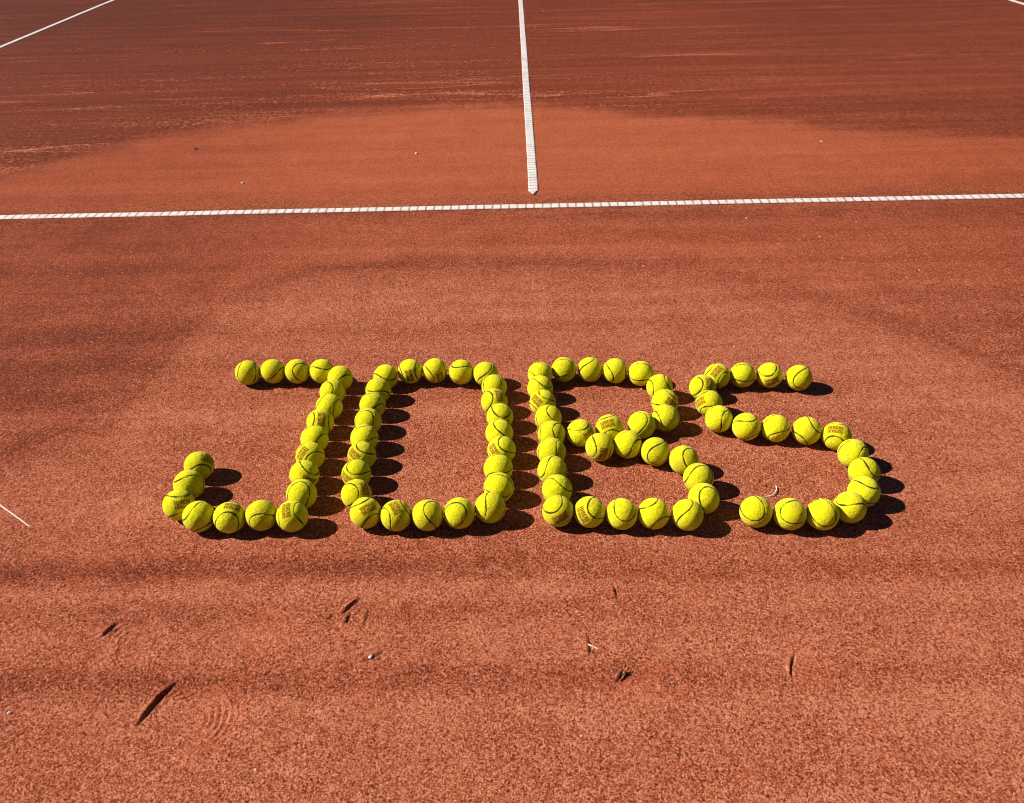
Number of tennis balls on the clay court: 90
